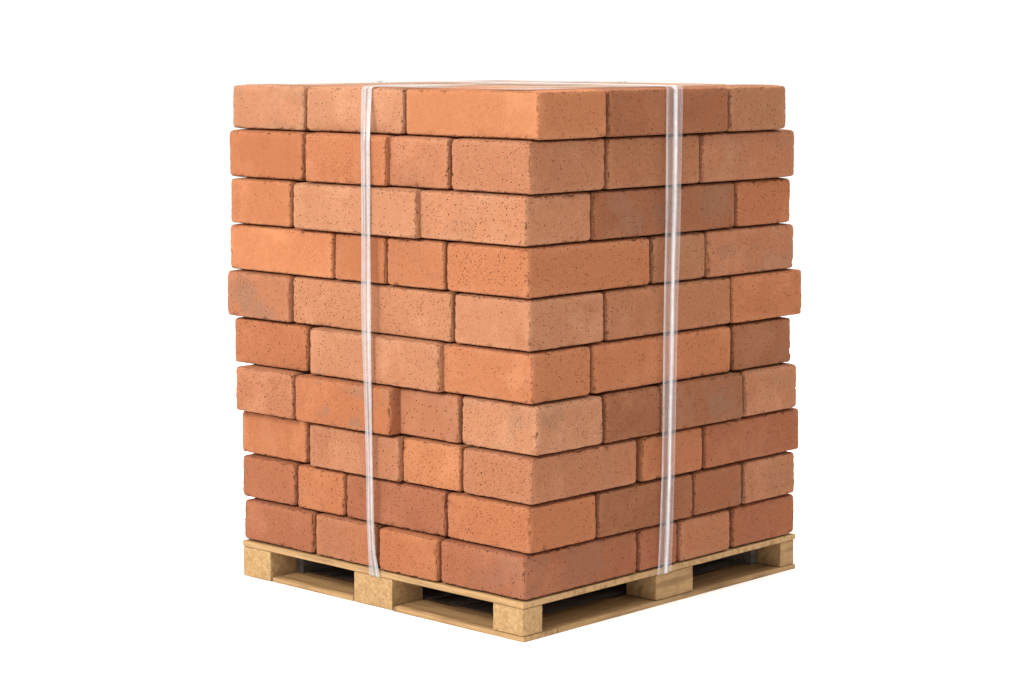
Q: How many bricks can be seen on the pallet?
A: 59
